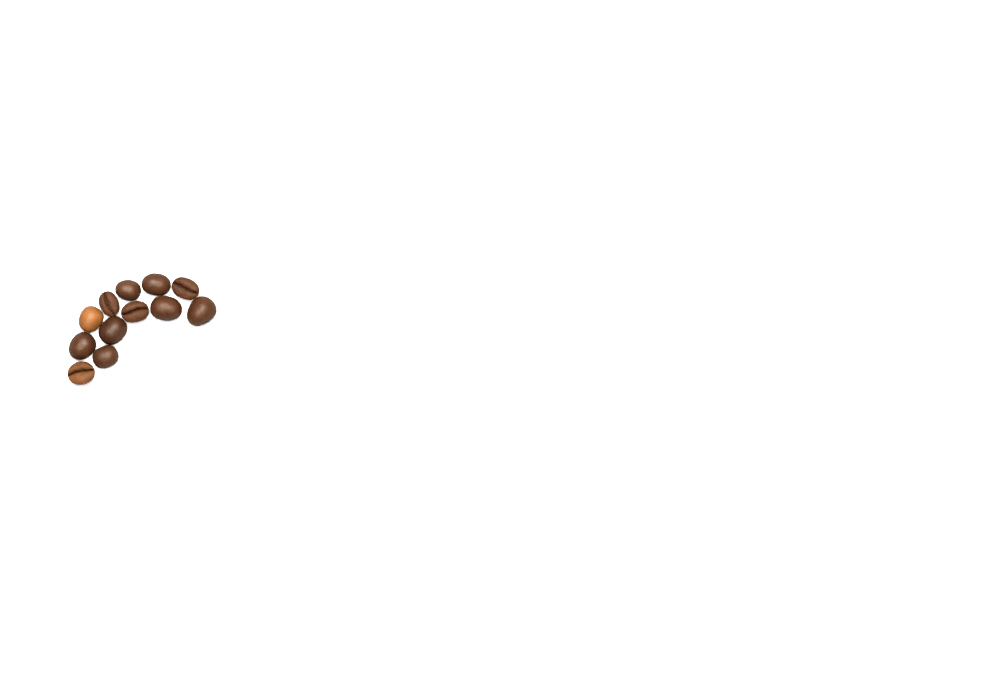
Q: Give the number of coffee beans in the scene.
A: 12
